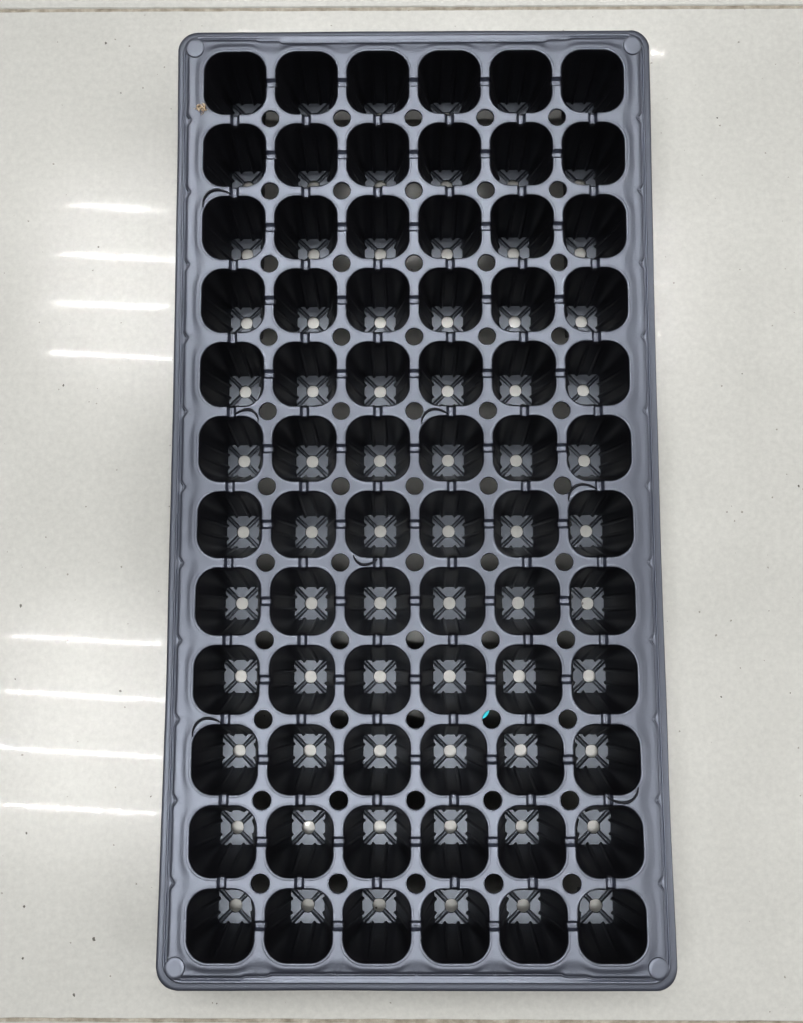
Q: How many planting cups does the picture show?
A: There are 72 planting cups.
